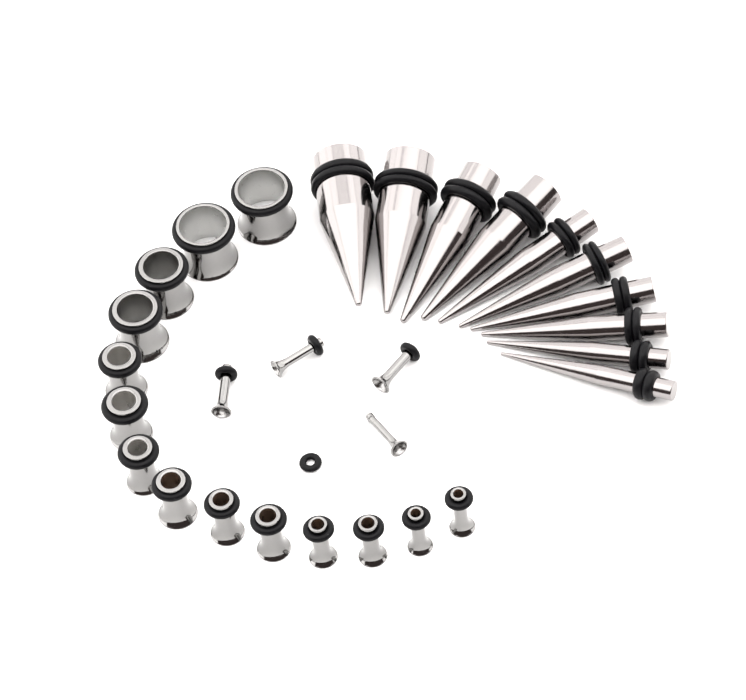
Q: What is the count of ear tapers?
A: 10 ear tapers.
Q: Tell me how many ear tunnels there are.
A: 18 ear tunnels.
